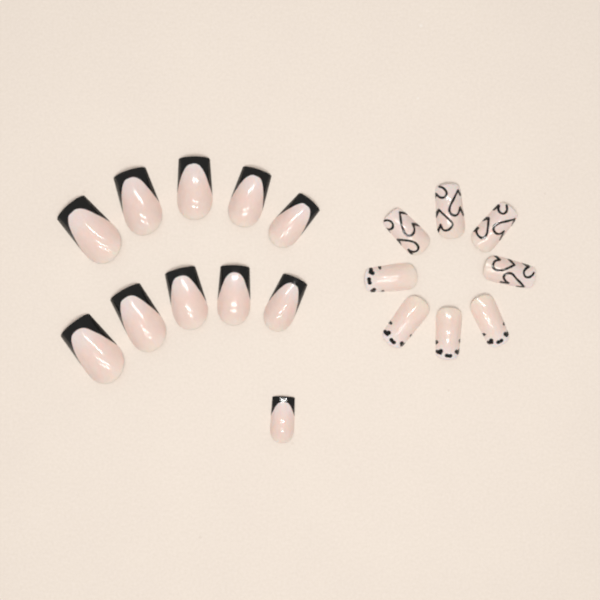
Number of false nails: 19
